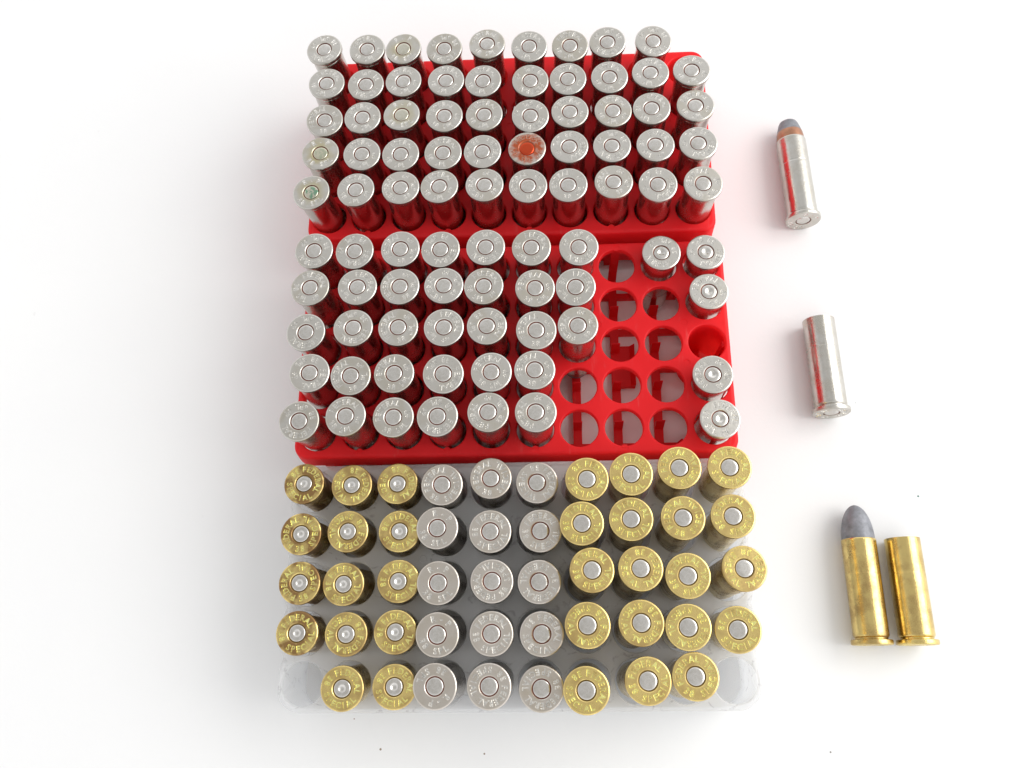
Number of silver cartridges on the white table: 104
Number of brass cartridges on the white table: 35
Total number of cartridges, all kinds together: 139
